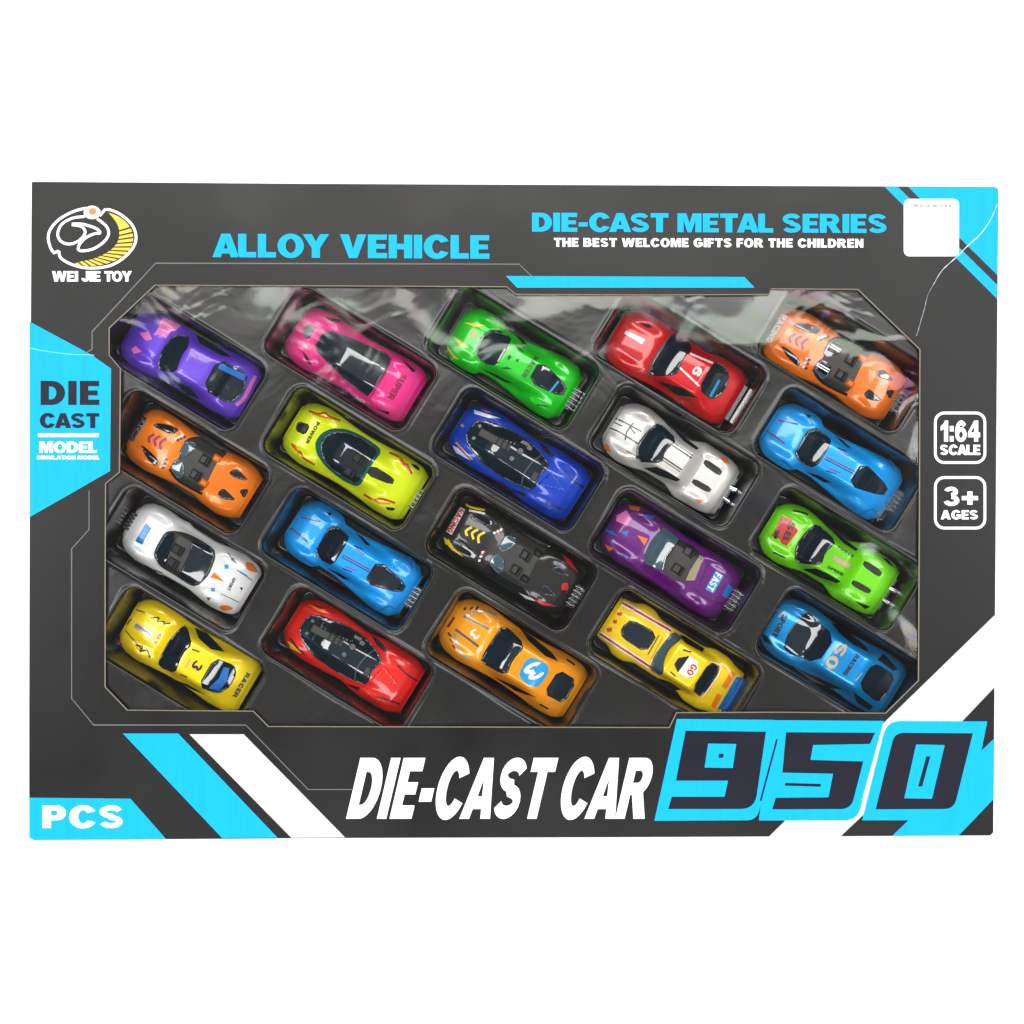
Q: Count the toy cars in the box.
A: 20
